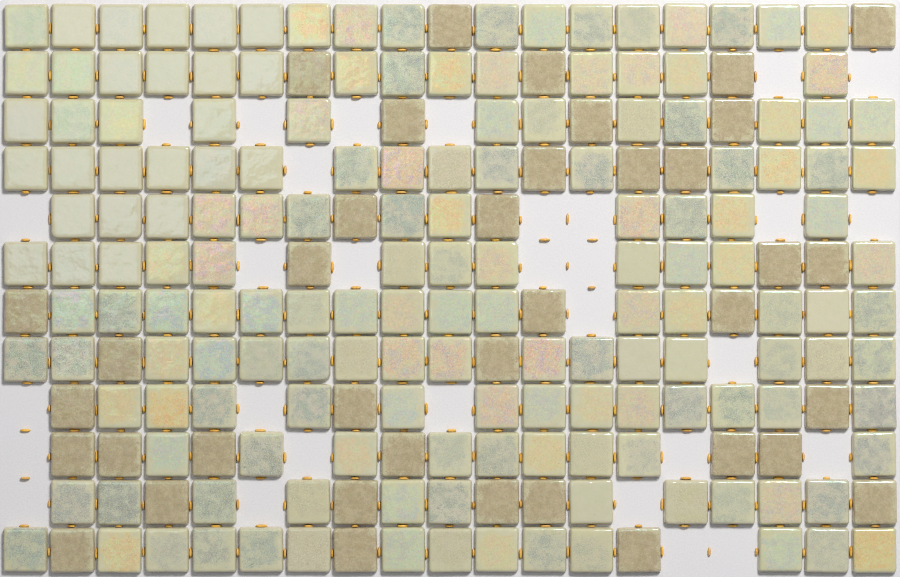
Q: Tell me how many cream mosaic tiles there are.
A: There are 160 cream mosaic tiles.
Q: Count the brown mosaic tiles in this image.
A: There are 38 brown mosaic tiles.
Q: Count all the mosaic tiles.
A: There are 198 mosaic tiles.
